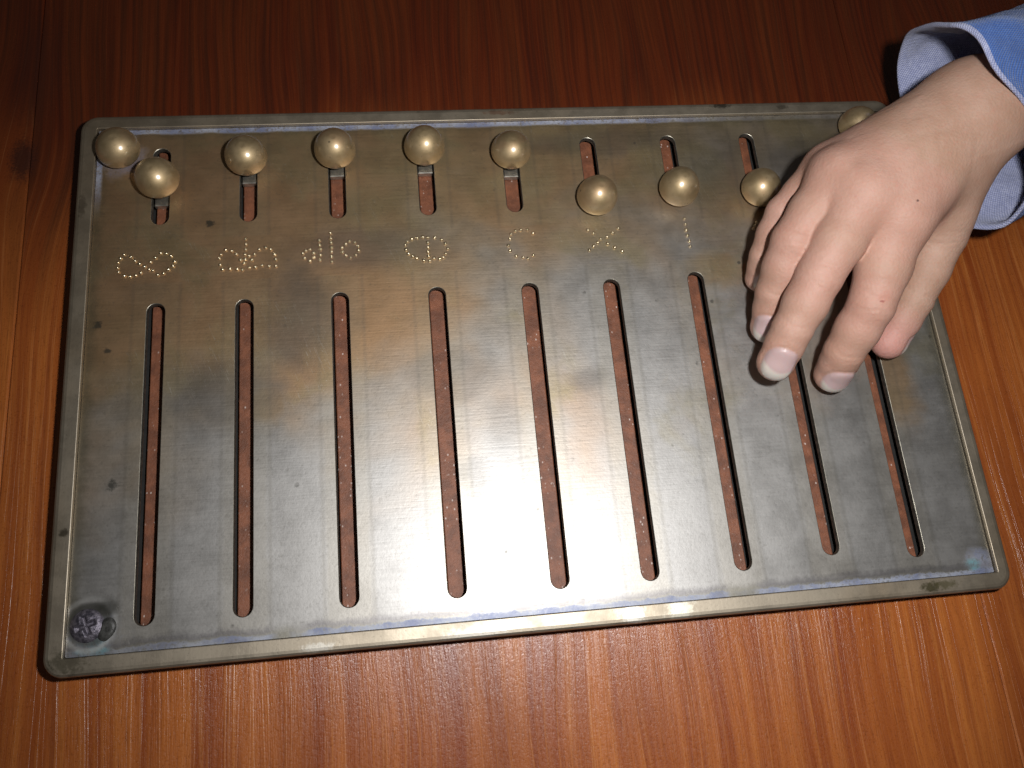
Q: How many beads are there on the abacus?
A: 10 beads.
